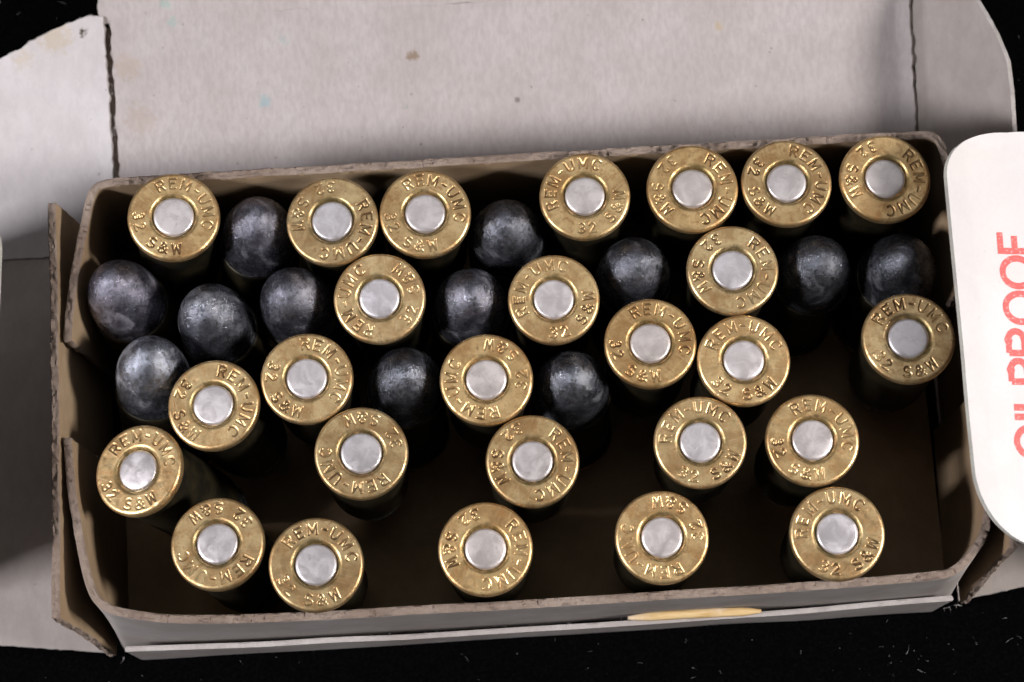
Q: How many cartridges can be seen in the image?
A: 38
